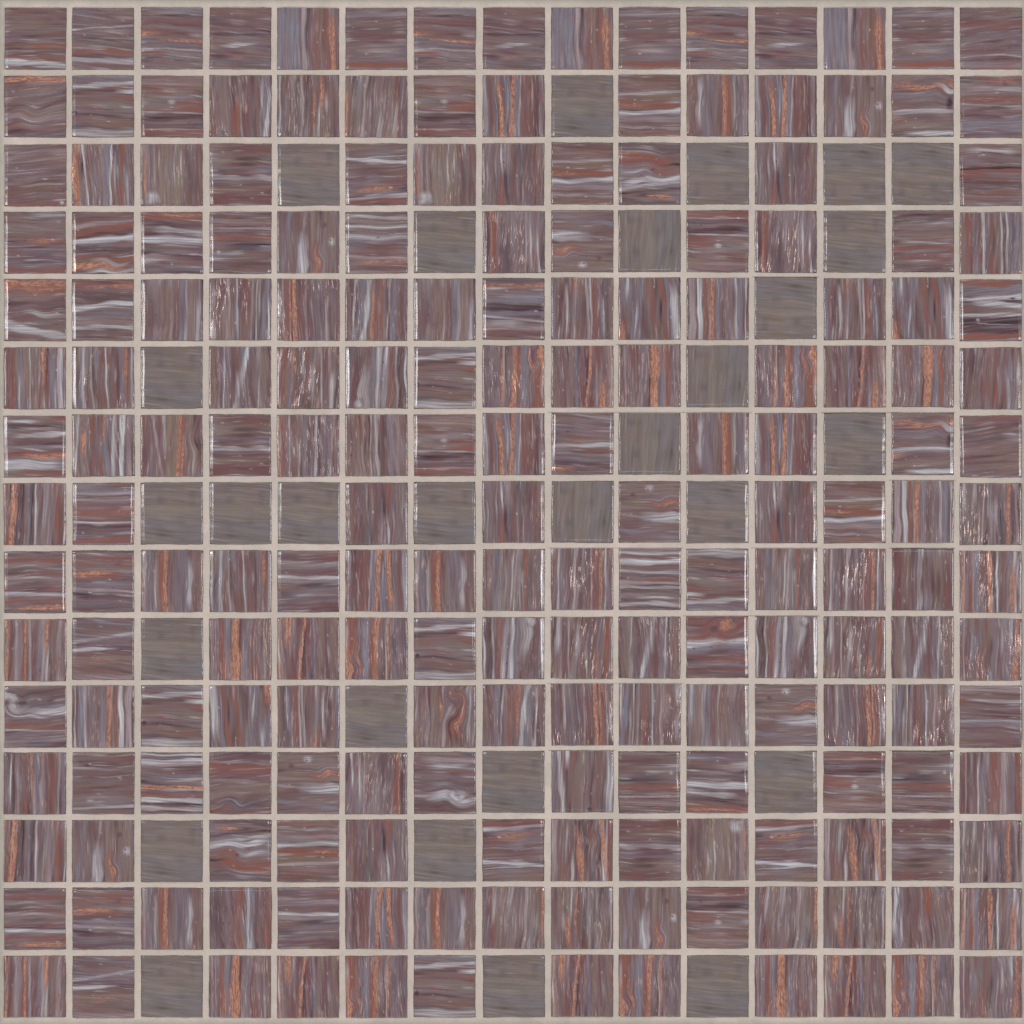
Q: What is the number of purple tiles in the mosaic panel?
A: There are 197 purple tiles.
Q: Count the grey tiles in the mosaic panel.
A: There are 28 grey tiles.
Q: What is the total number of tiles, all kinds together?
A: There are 225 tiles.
